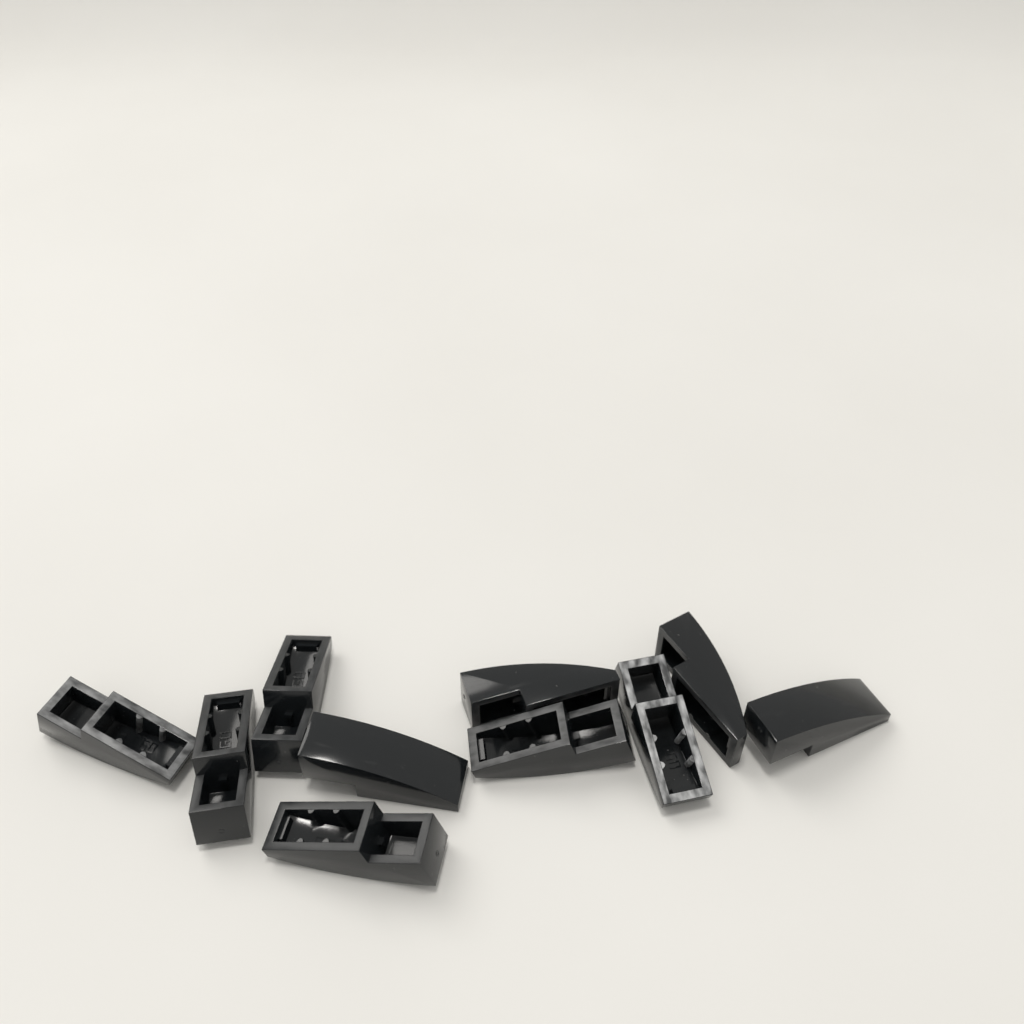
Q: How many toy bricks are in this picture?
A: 10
